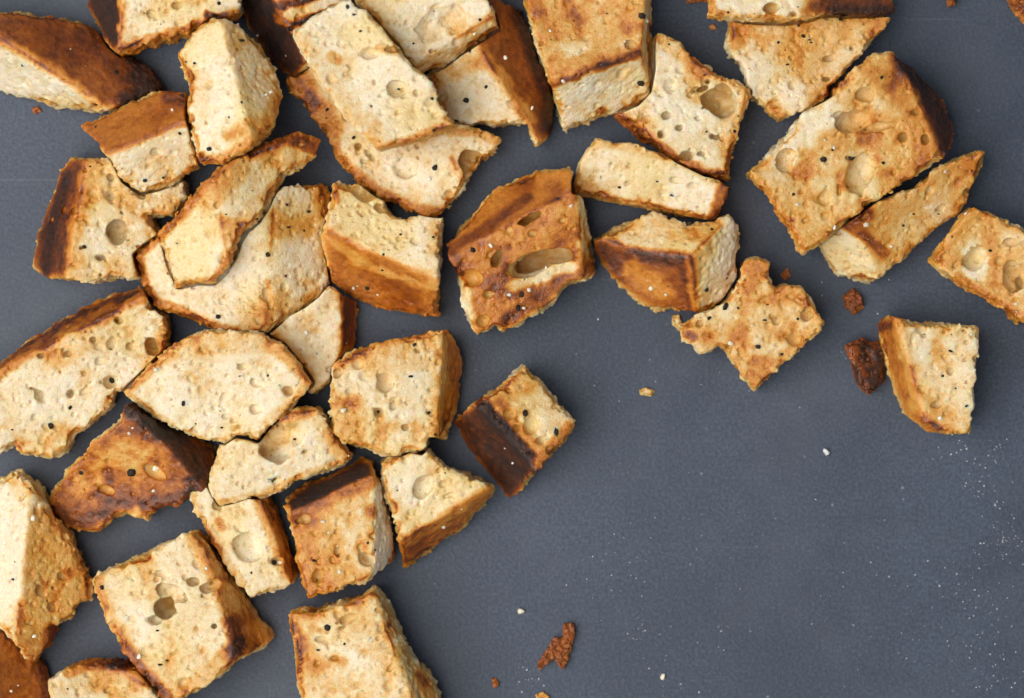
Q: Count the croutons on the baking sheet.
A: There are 40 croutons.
